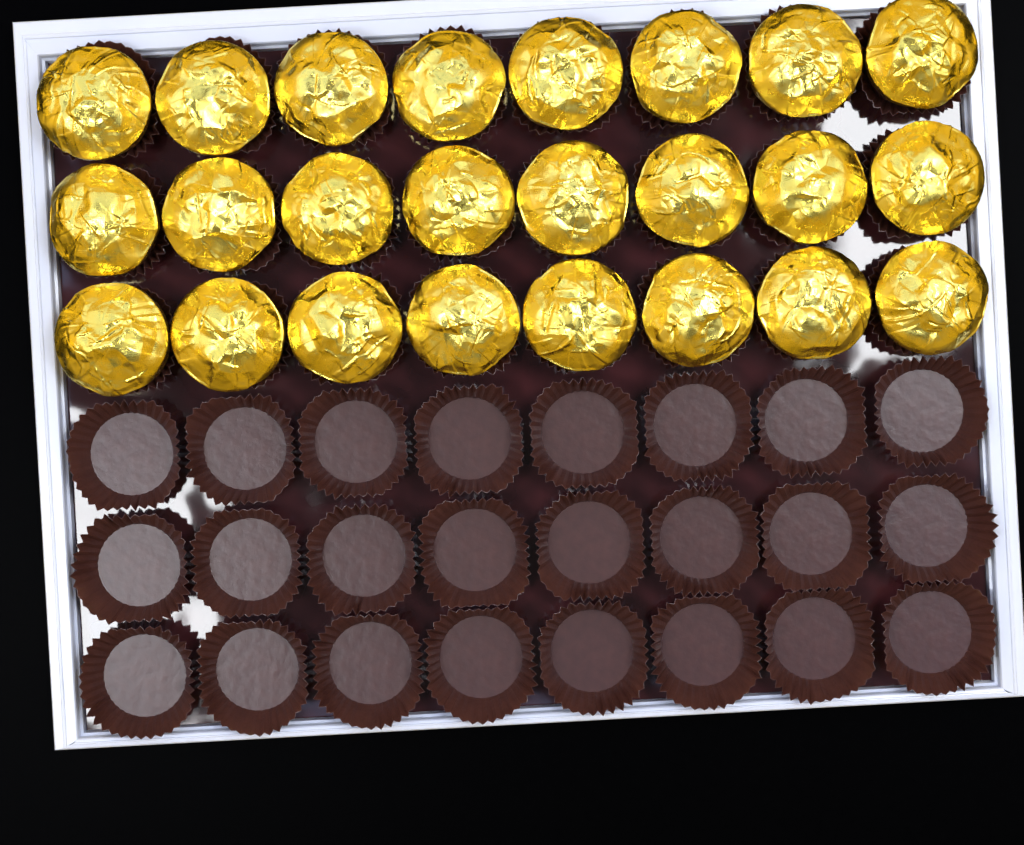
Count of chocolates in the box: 24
